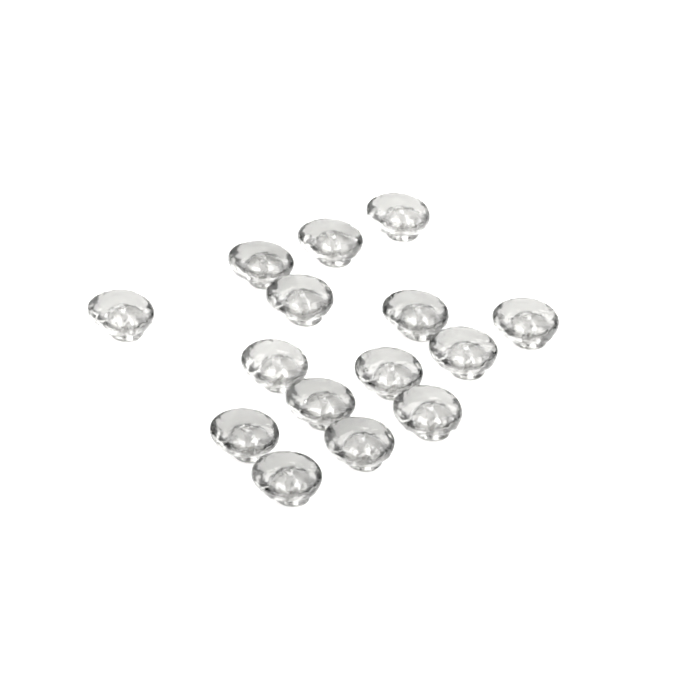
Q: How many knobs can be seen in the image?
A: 15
